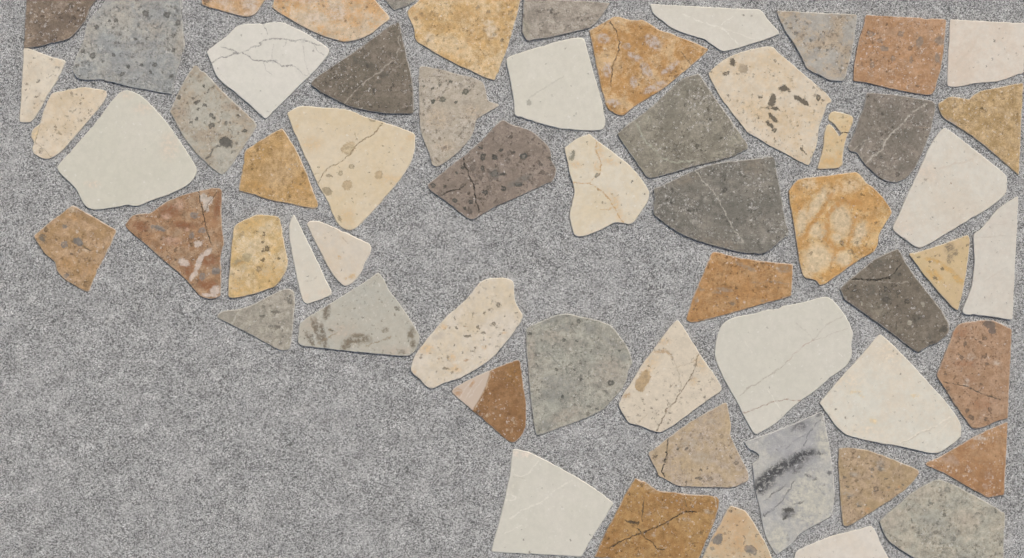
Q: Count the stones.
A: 59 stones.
